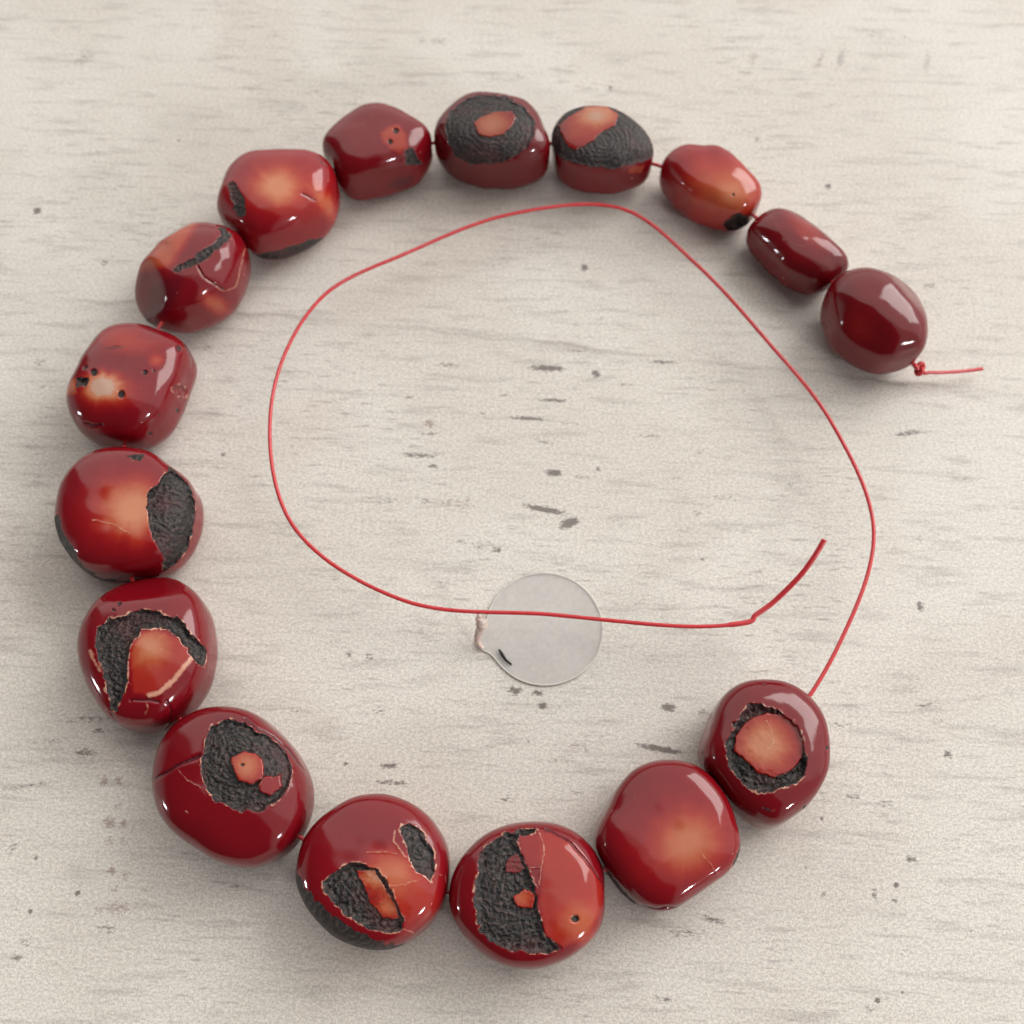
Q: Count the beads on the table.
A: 16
